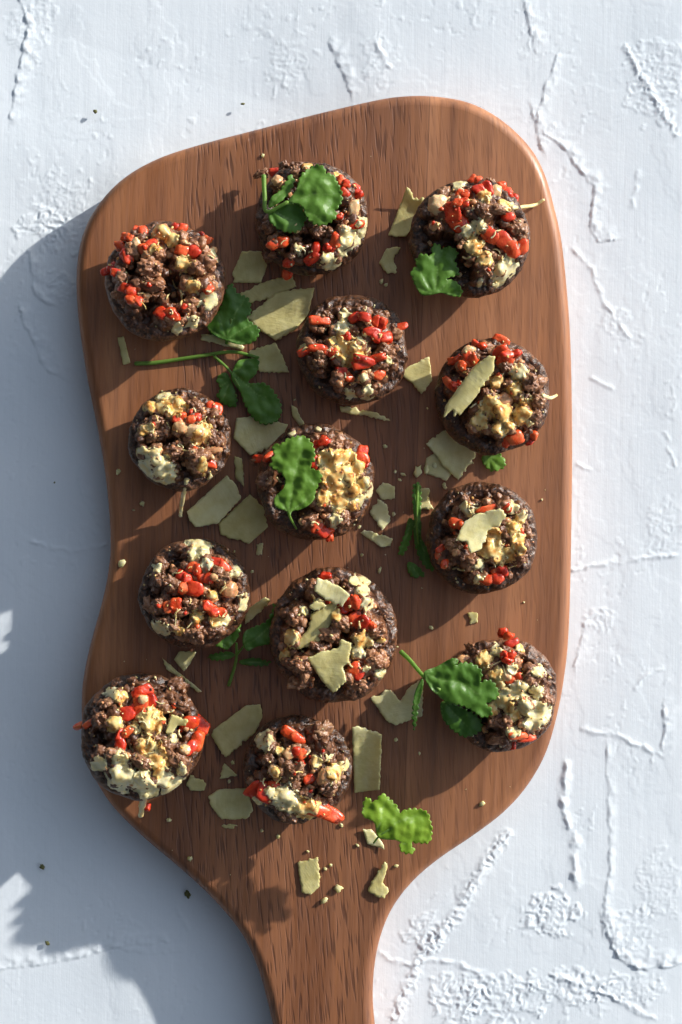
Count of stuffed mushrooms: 13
